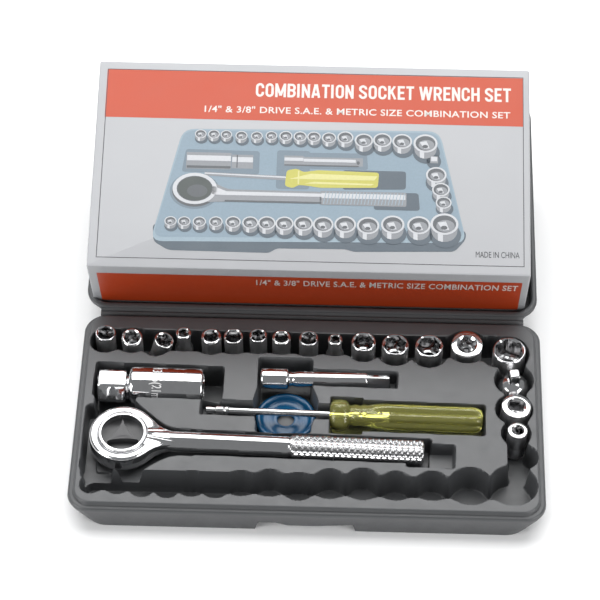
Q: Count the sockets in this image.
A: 17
